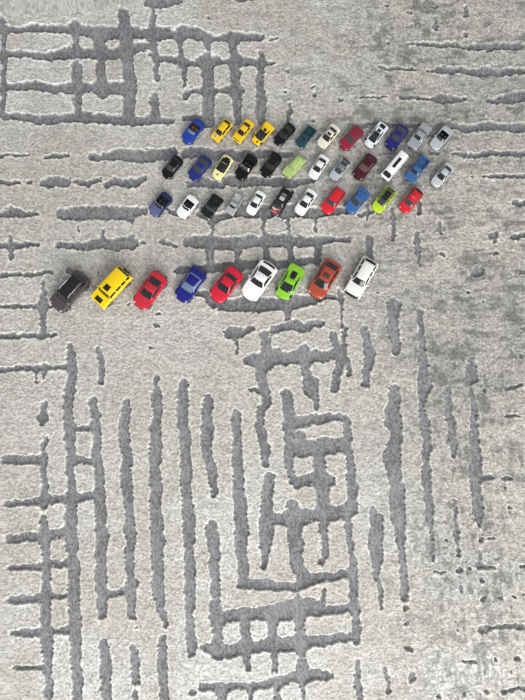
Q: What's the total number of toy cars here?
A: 44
